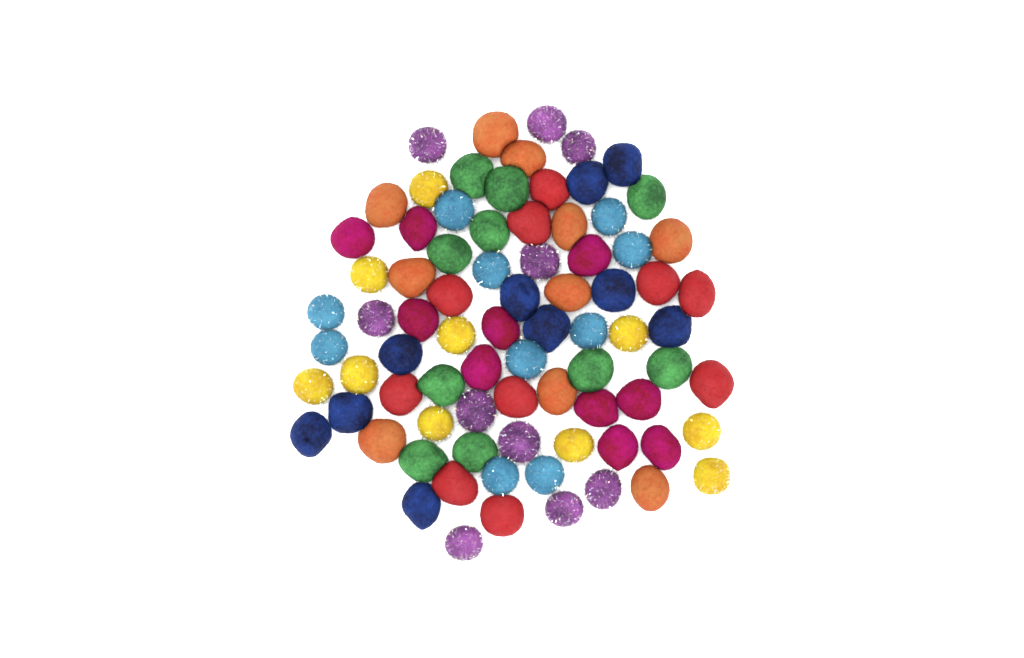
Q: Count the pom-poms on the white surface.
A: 80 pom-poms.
